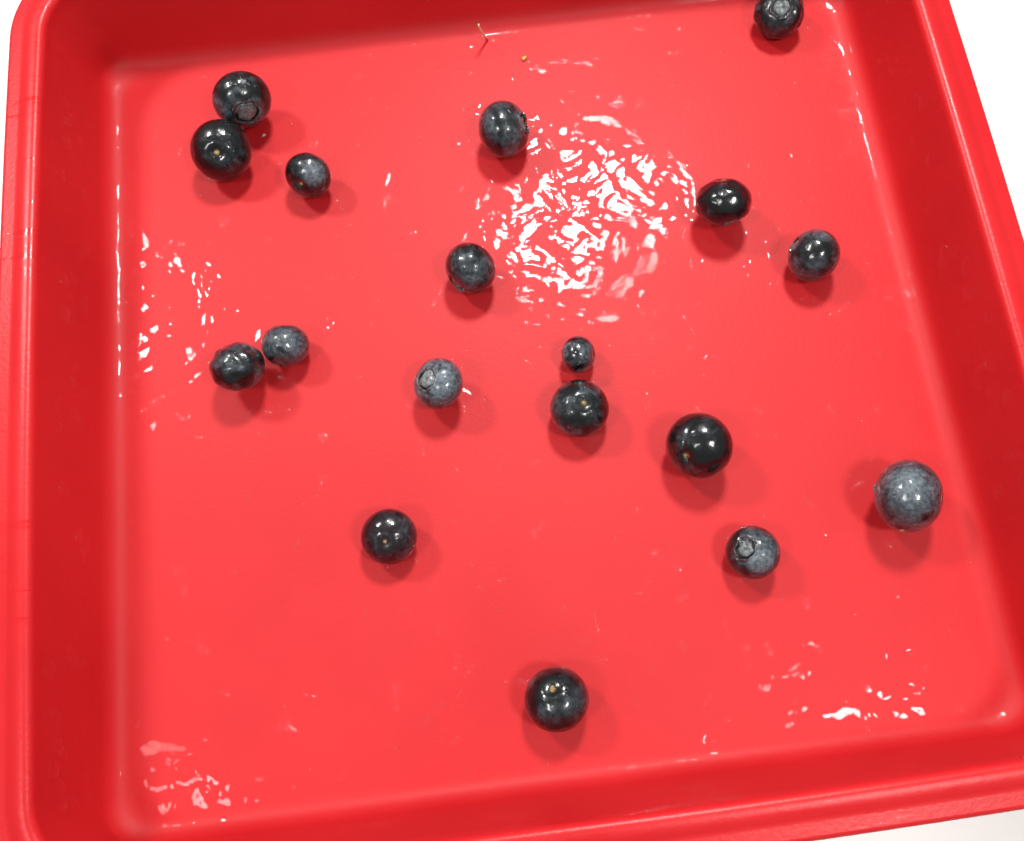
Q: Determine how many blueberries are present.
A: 18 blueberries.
